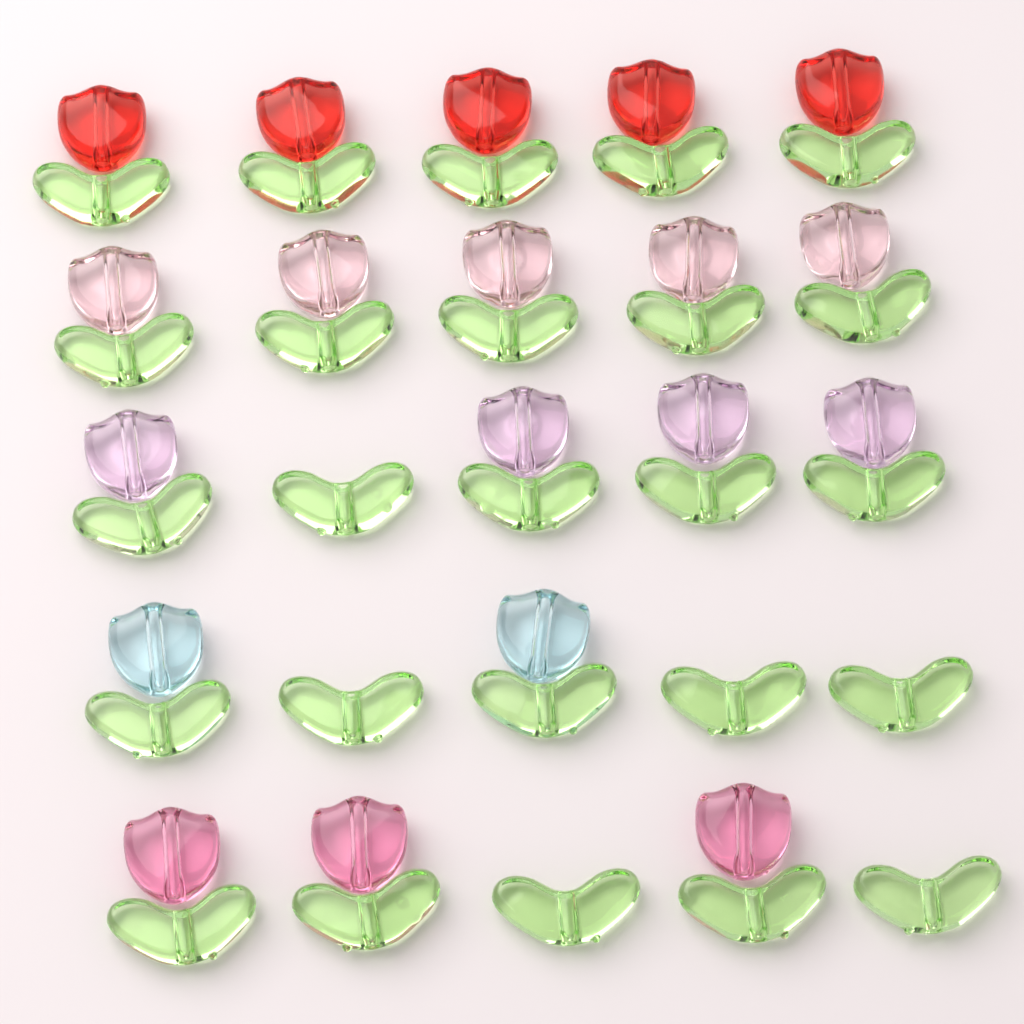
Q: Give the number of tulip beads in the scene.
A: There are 19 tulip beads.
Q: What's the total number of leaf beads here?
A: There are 25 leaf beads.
